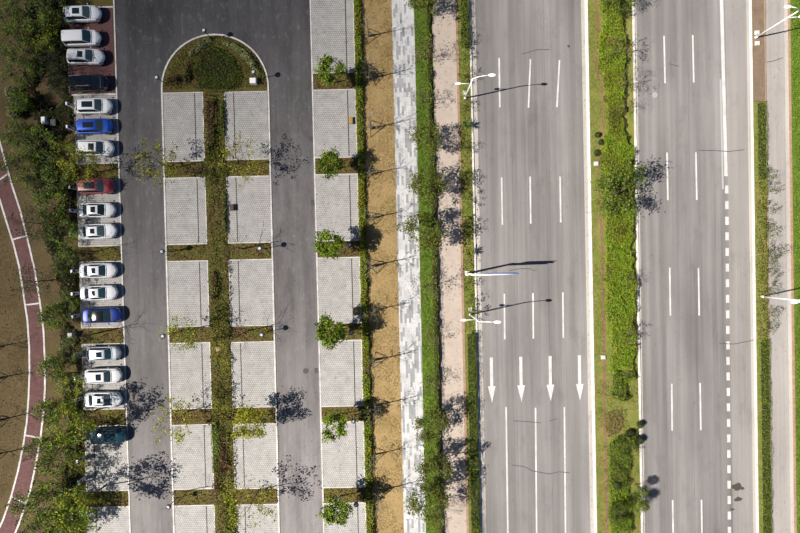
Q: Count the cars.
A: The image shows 17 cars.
